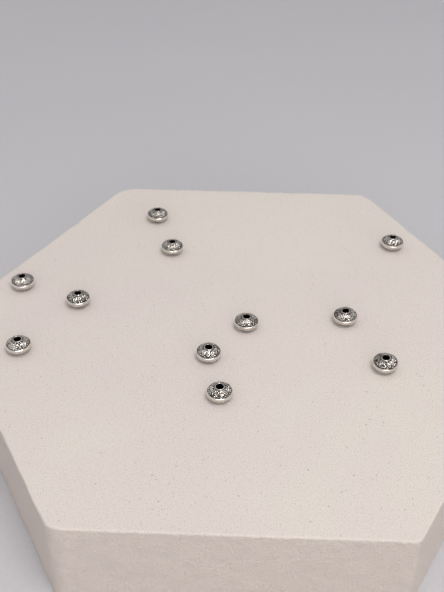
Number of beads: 11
